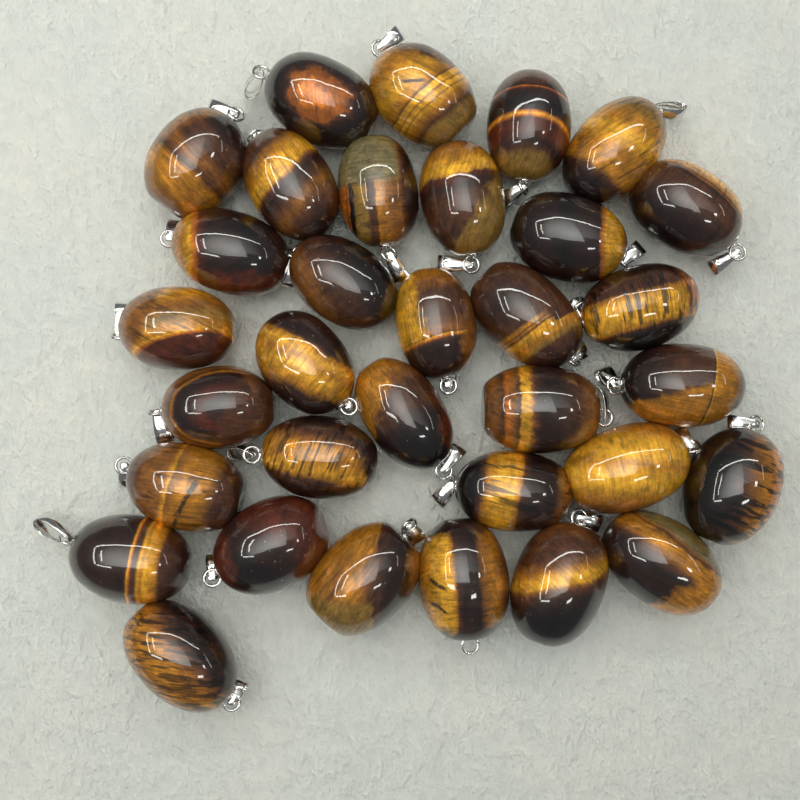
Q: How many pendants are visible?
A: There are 33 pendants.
